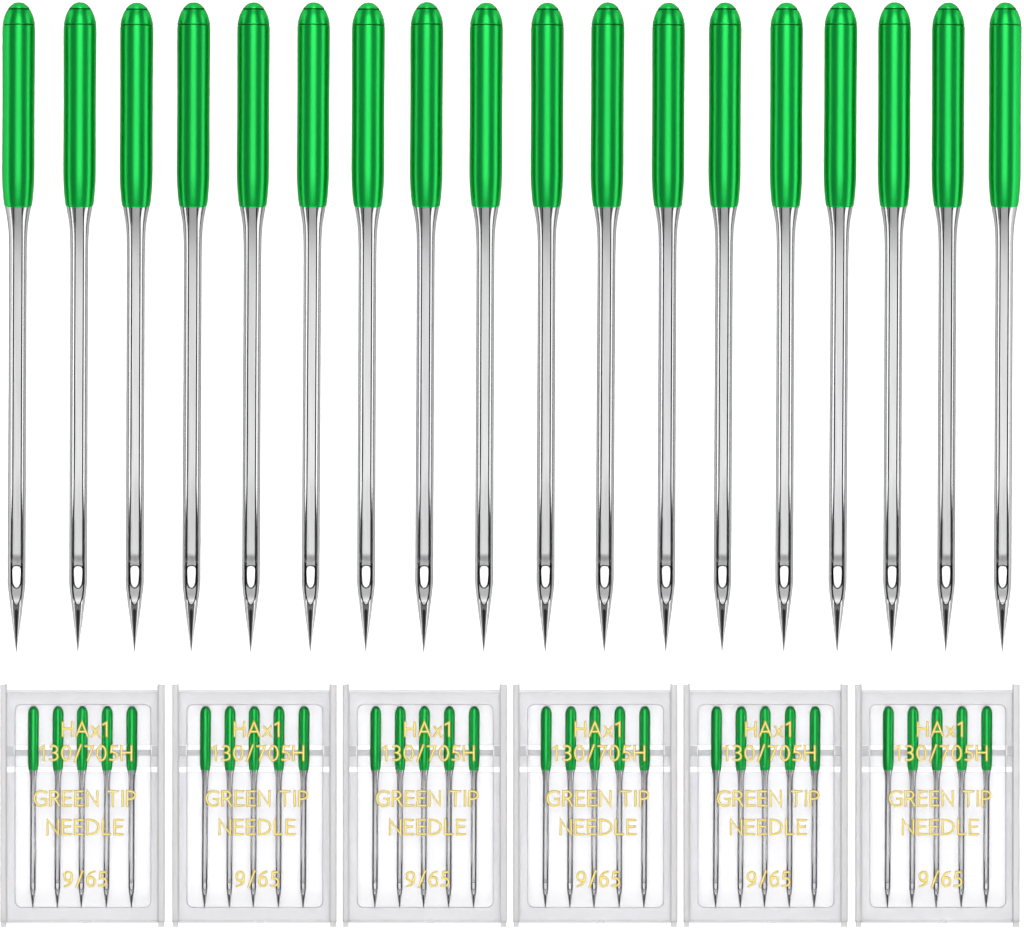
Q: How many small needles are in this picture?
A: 30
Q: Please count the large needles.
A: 18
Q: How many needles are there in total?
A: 48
